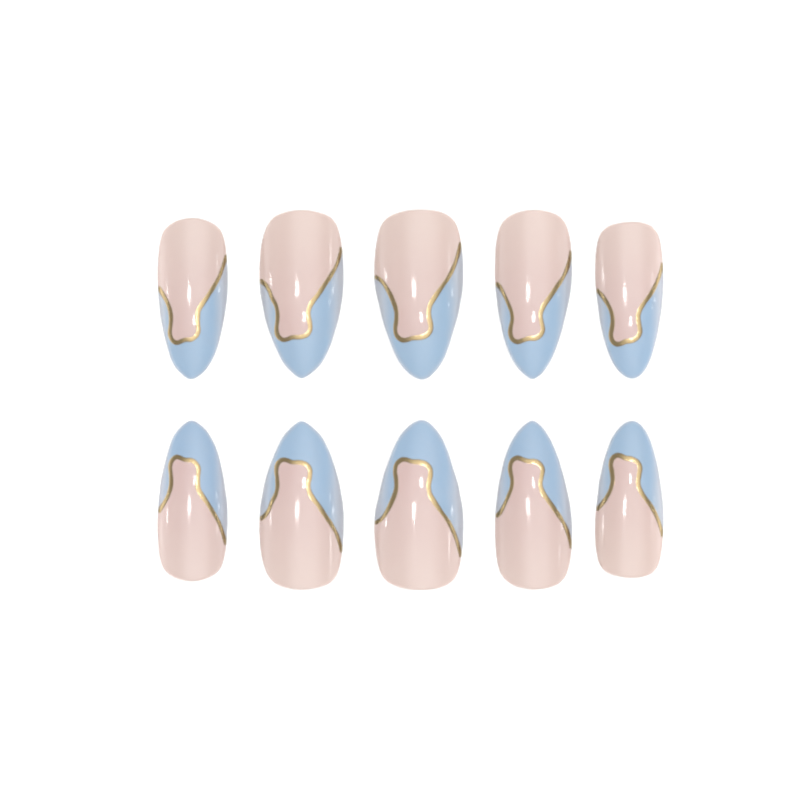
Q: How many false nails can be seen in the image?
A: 10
